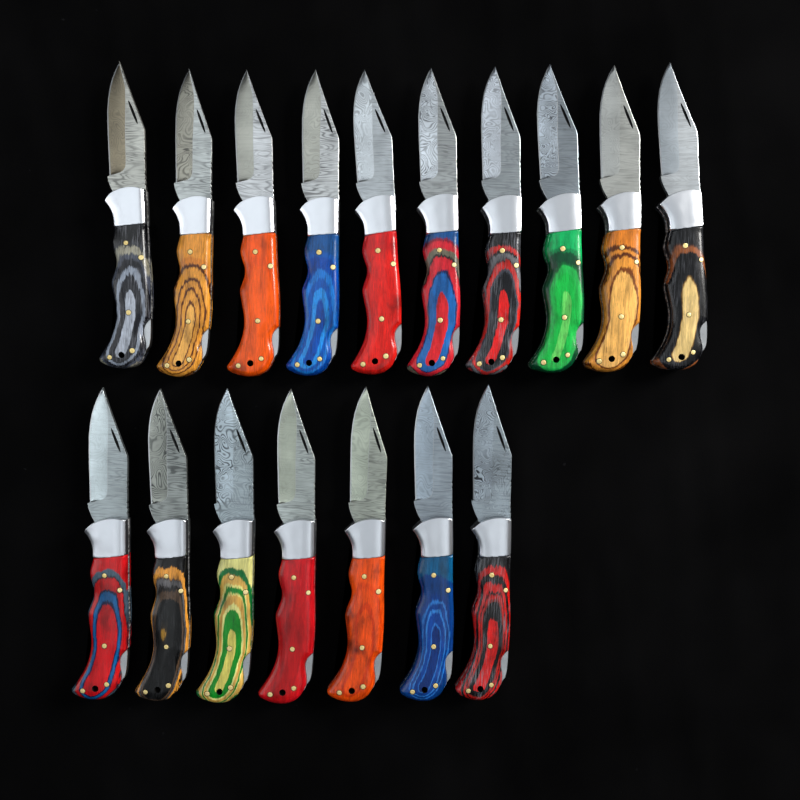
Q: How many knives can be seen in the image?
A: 17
